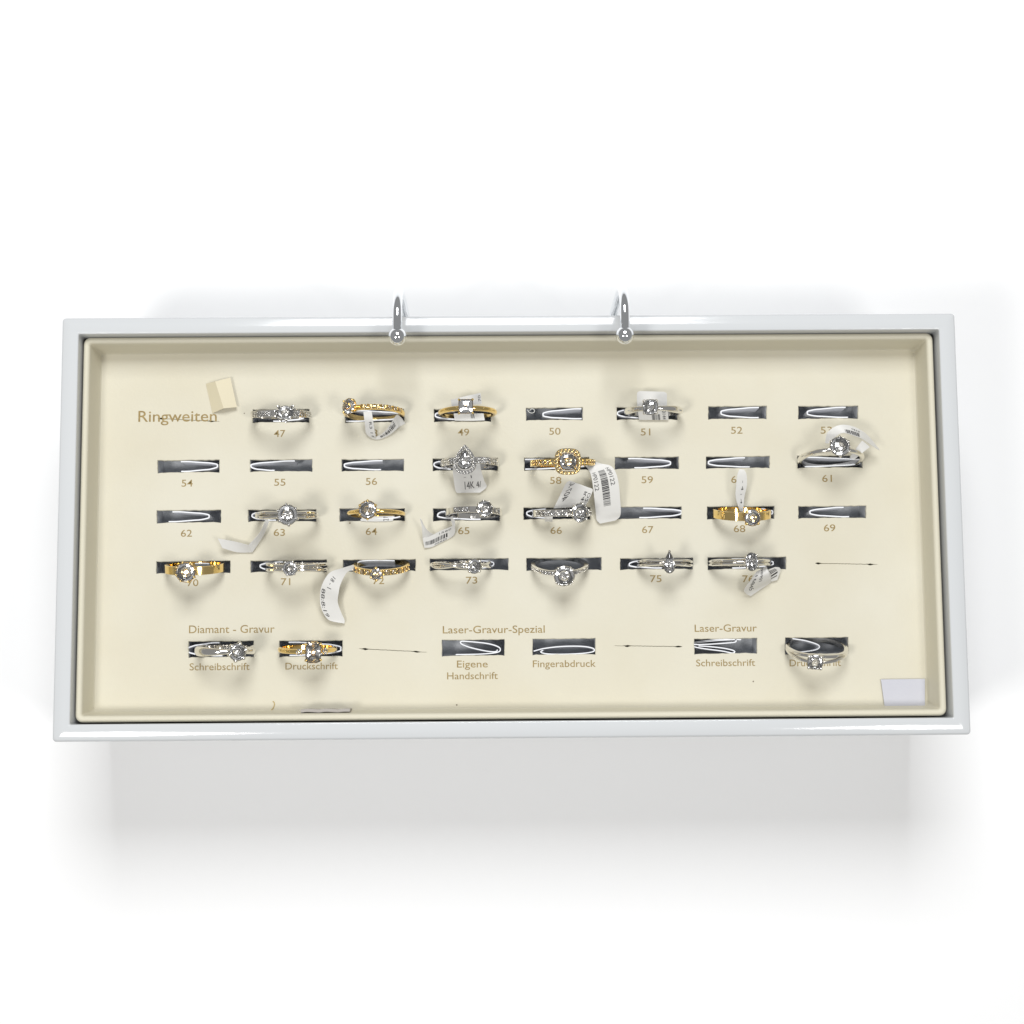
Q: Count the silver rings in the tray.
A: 14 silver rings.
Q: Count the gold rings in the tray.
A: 8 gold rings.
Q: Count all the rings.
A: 22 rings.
